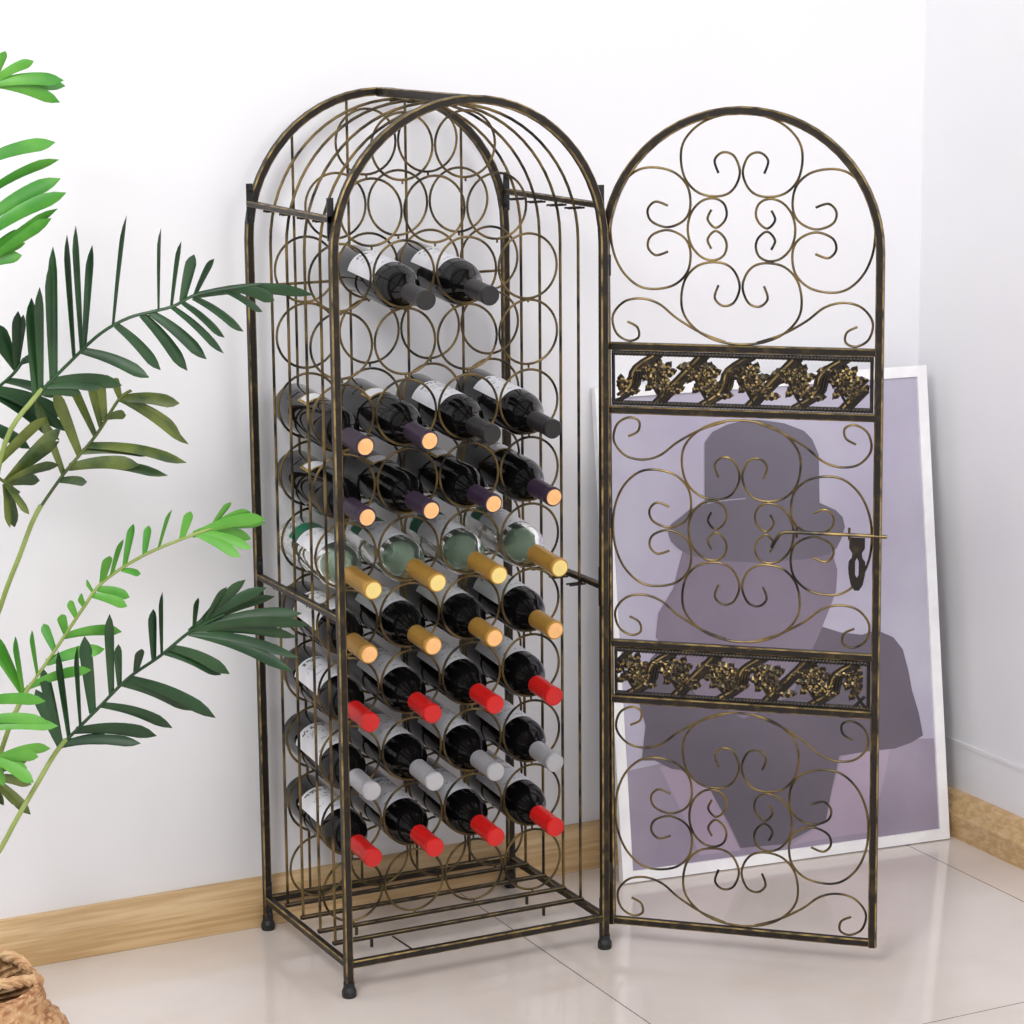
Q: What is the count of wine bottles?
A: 30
